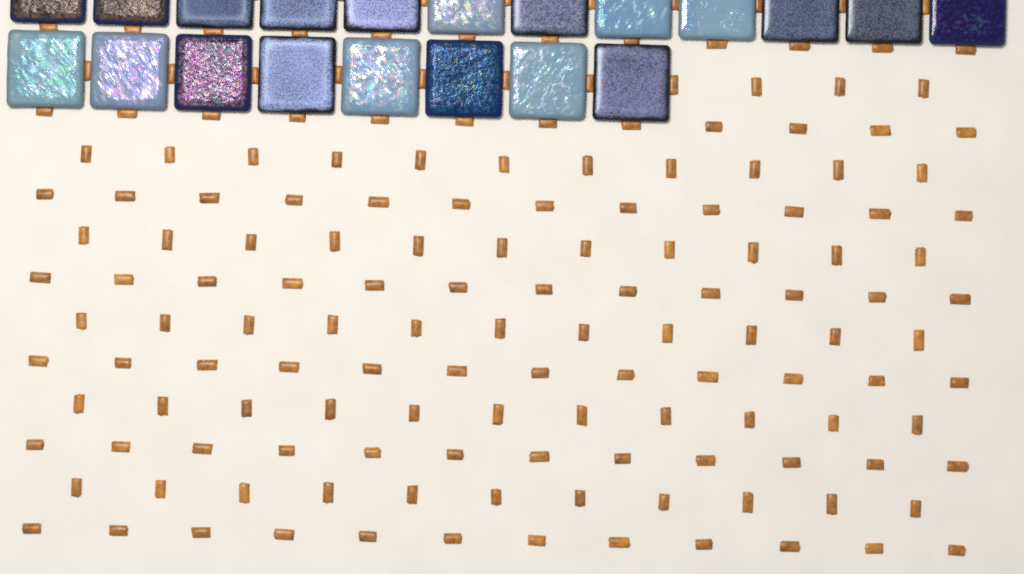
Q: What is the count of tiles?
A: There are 20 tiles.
